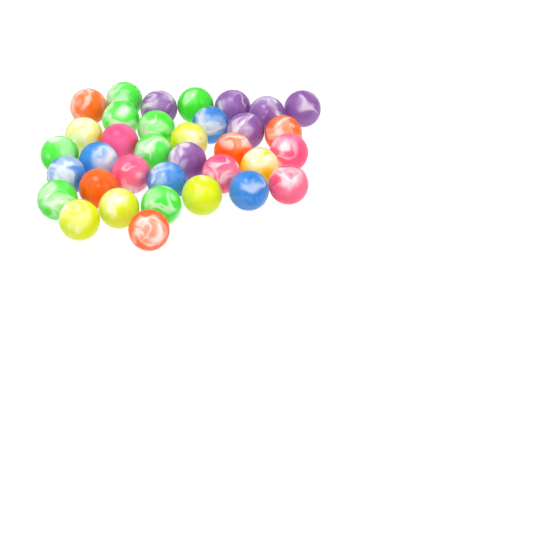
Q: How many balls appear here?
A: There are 35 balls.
